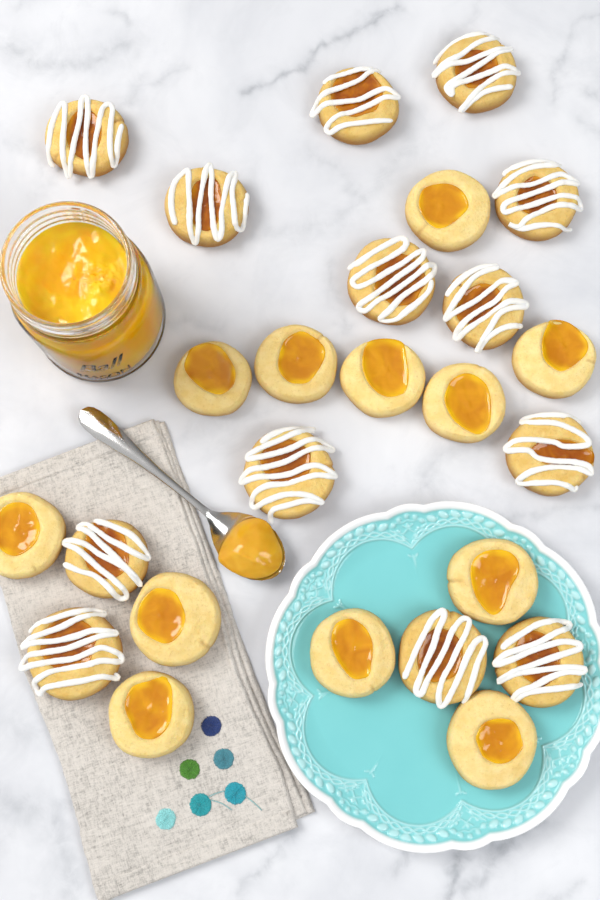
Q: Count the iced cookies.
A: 13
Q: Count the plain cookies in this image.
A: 12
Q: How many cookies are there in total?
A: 25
